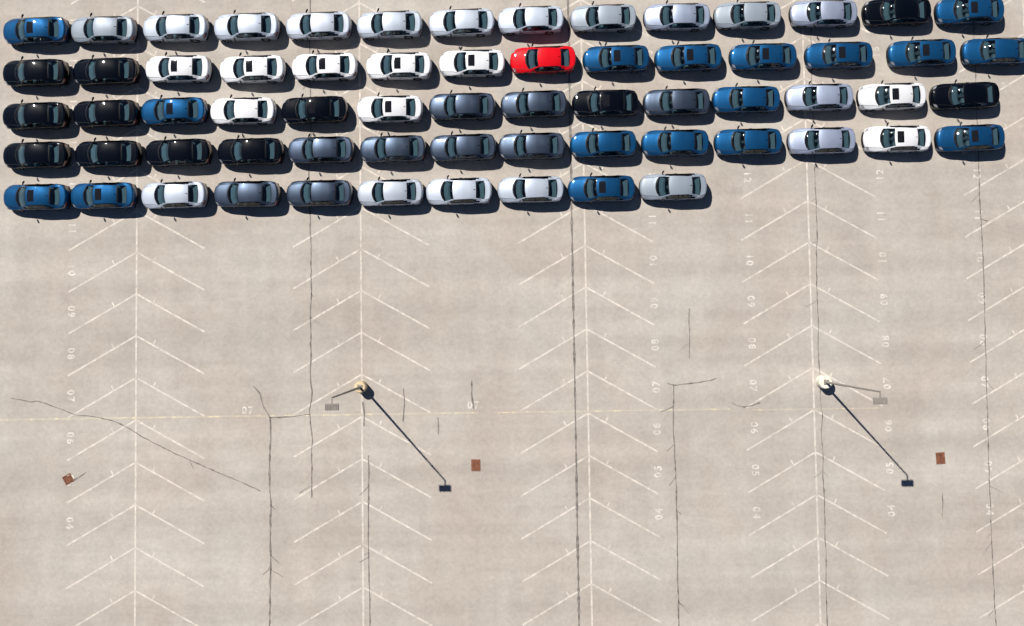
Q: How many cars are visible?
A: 66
